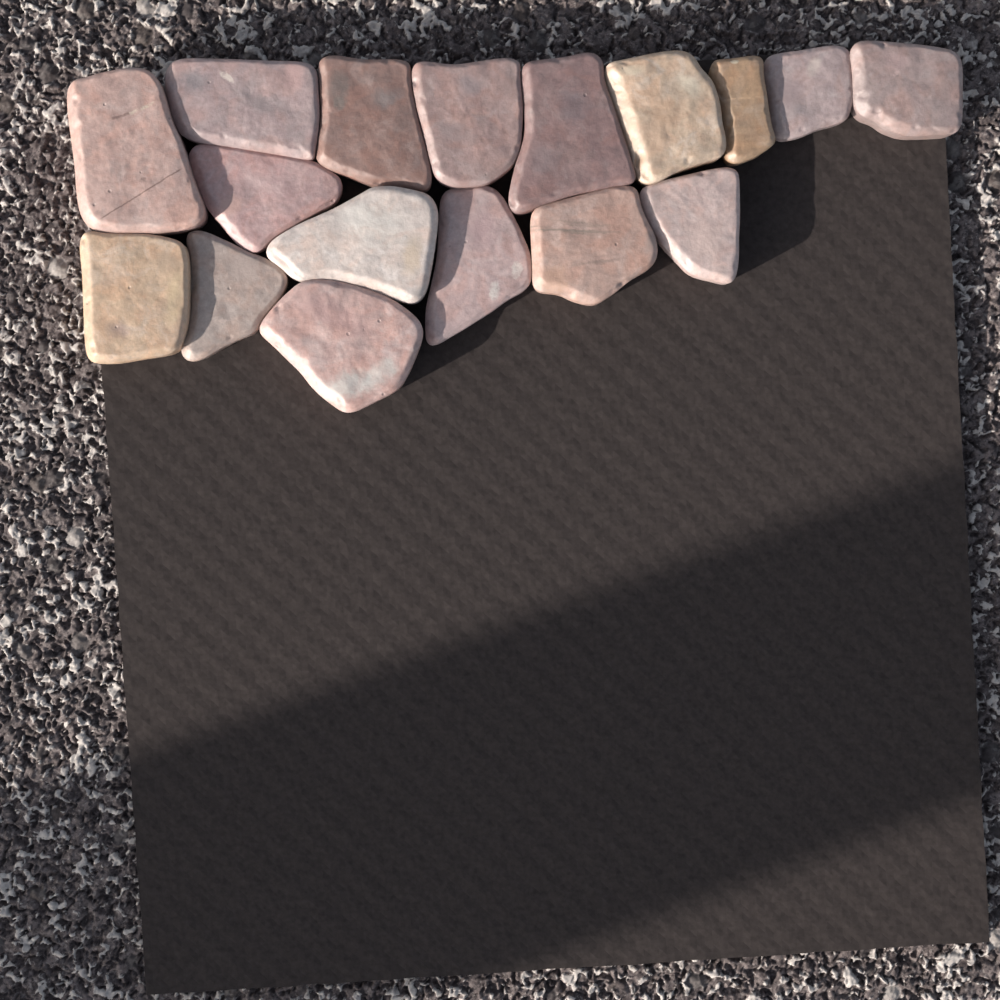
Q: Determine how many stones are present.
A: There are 17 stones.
